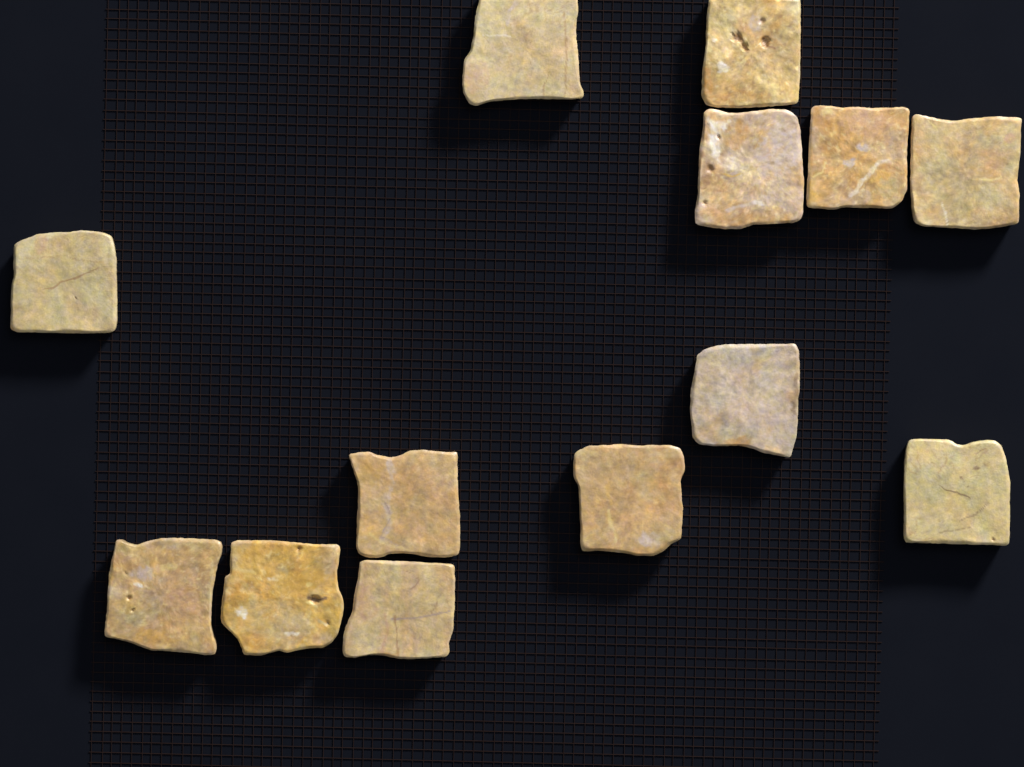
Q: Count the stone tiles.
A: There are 13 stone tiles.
